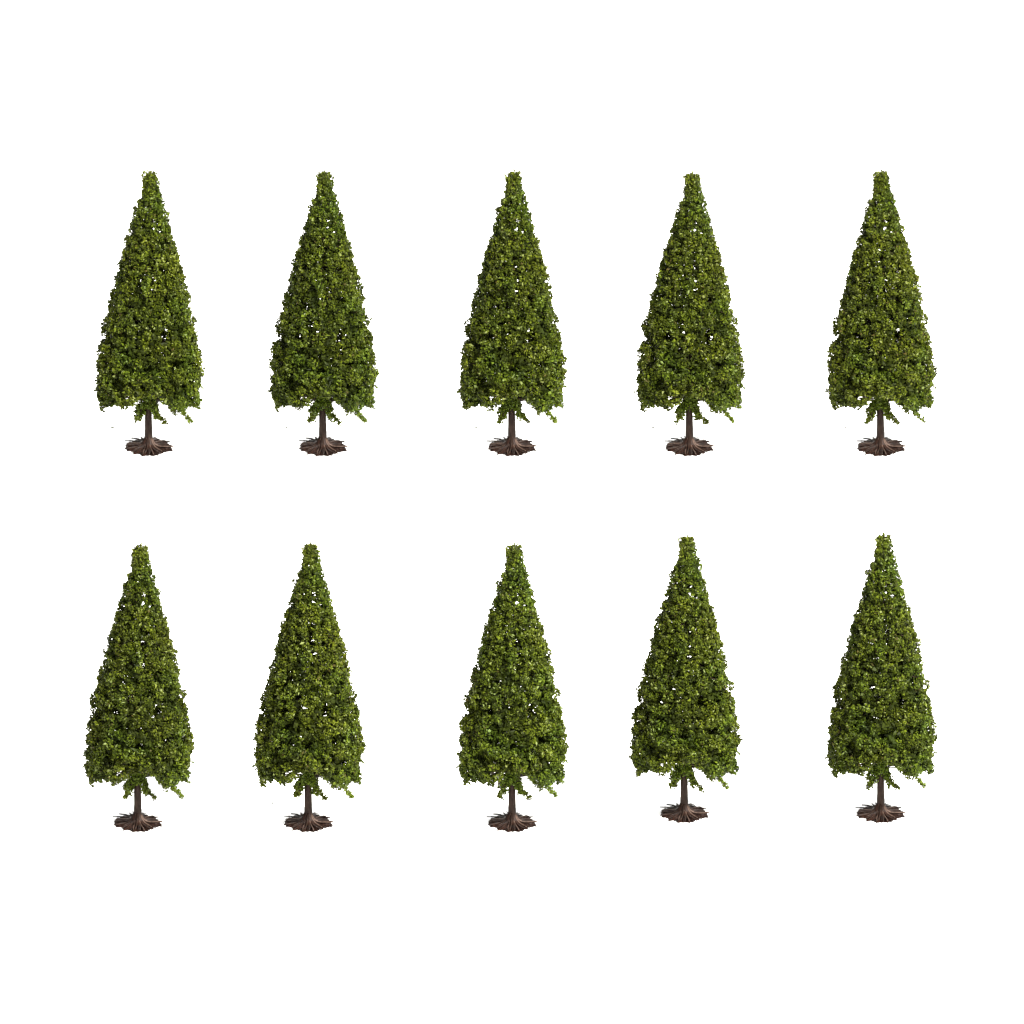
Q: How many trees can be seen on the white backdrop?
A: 10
